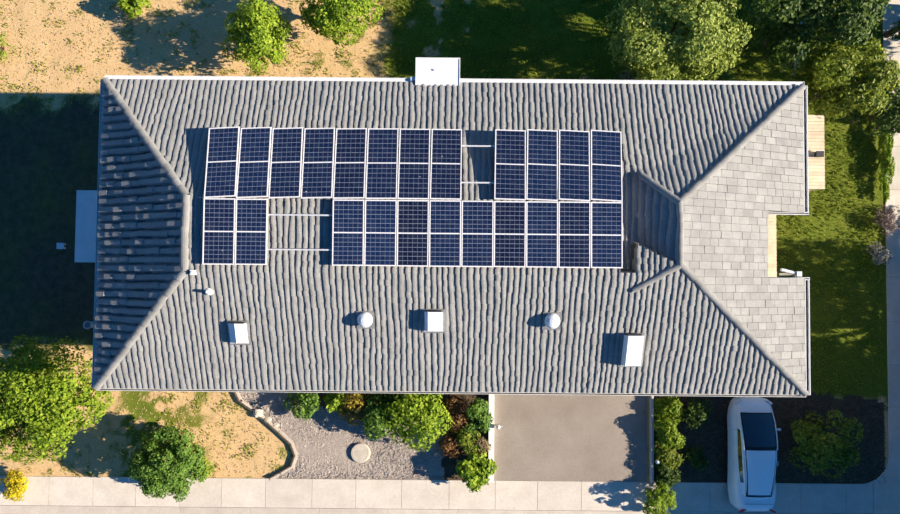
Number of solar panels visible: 23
